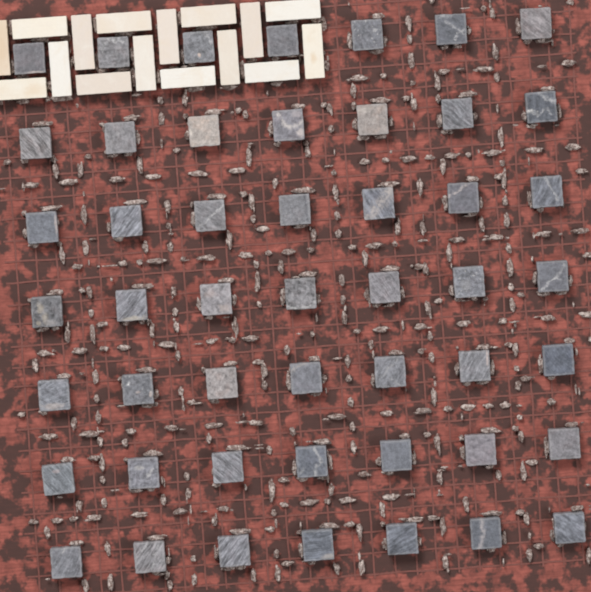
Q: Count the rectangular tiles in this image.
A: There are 16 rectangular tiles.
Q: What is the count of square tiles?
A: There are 49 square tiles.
